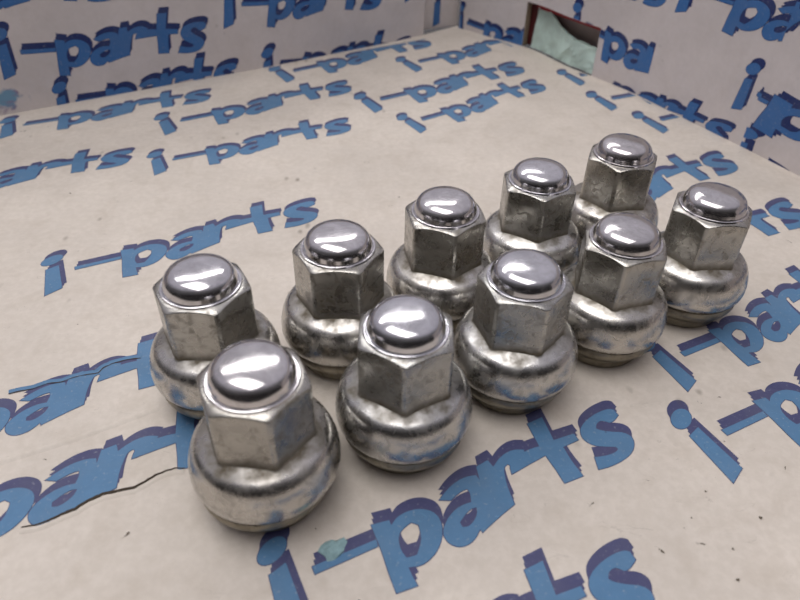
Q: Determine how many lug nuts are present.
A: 10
